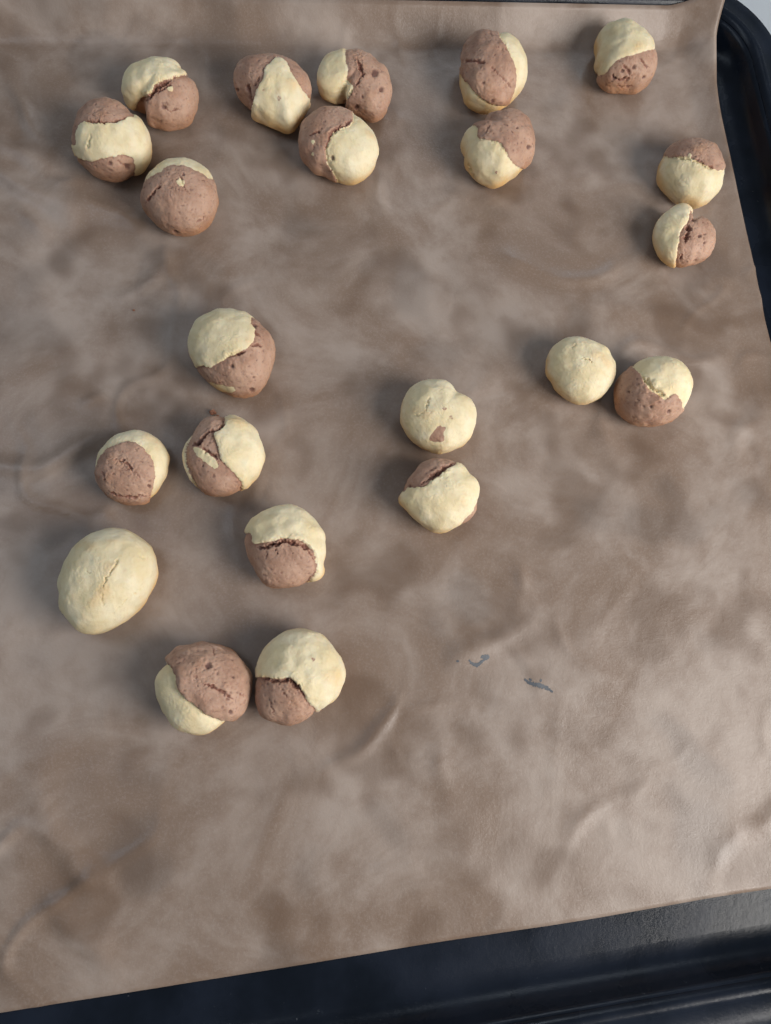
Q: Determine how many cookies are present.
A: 22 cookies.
